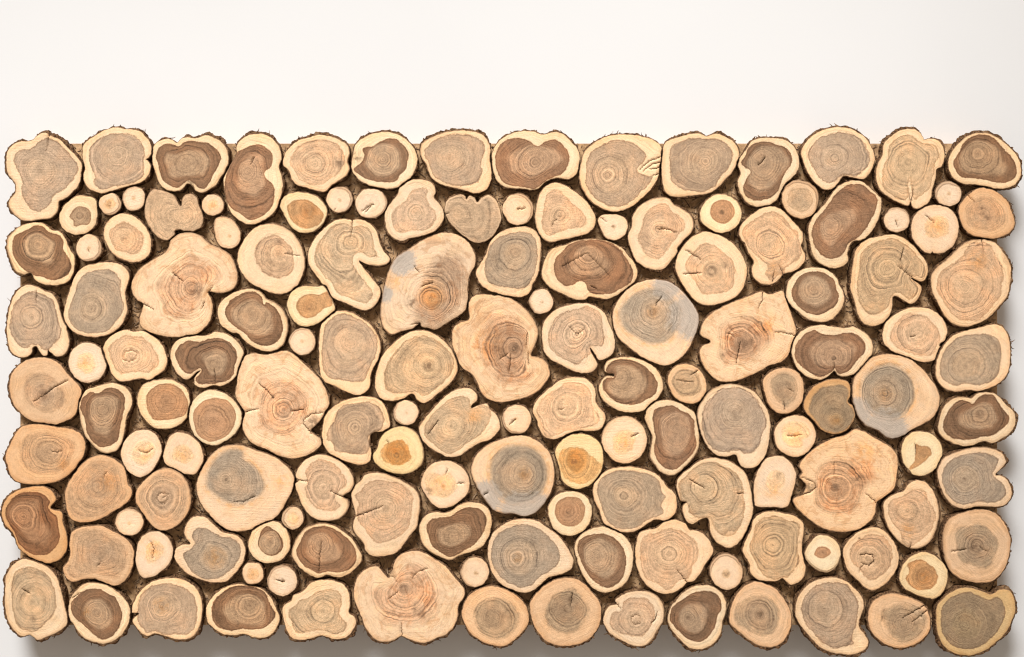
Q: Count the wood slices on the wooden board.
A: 143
